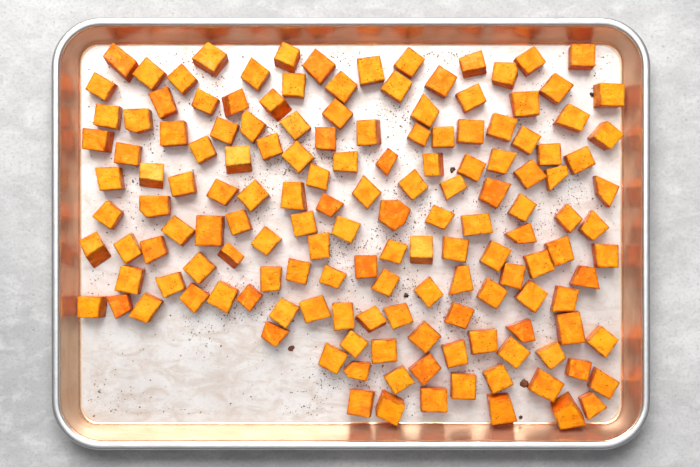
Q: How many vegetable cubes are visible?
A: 151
